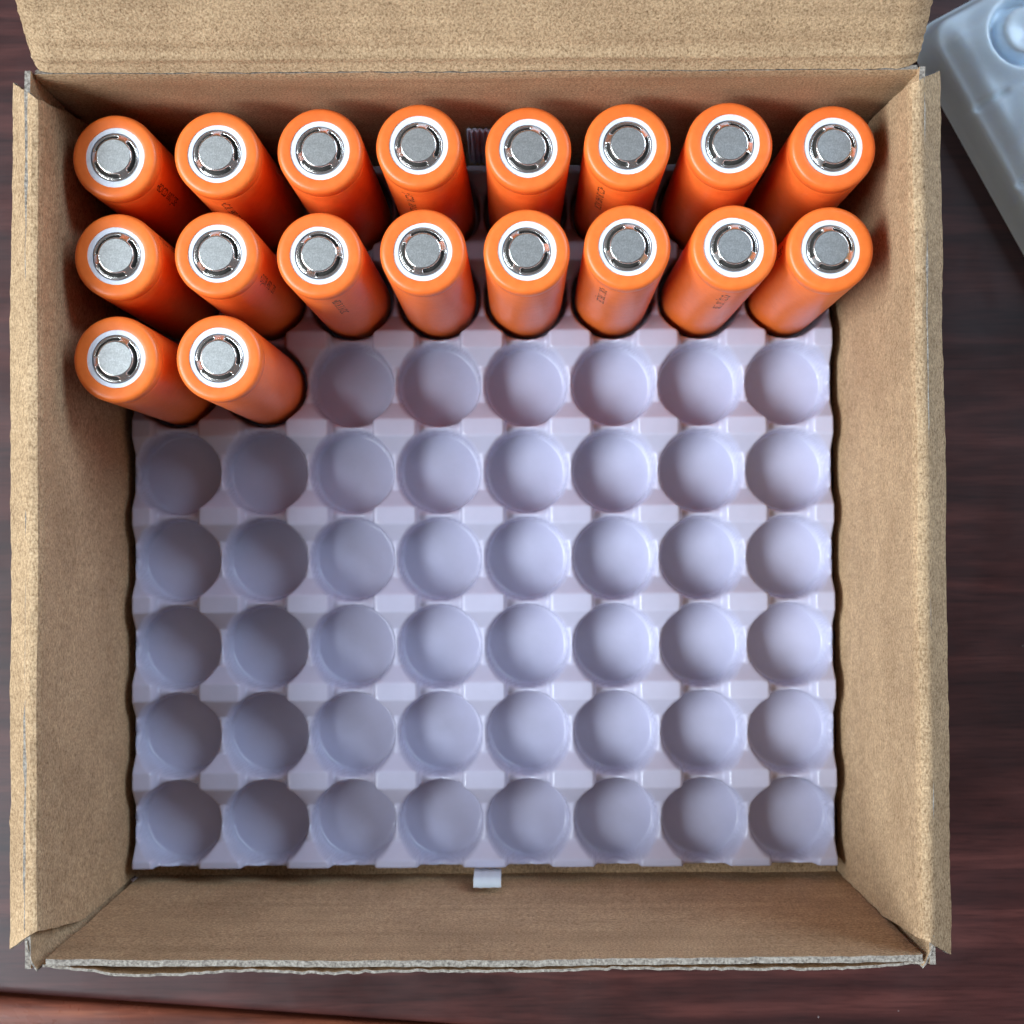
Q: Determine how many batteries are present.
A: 18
